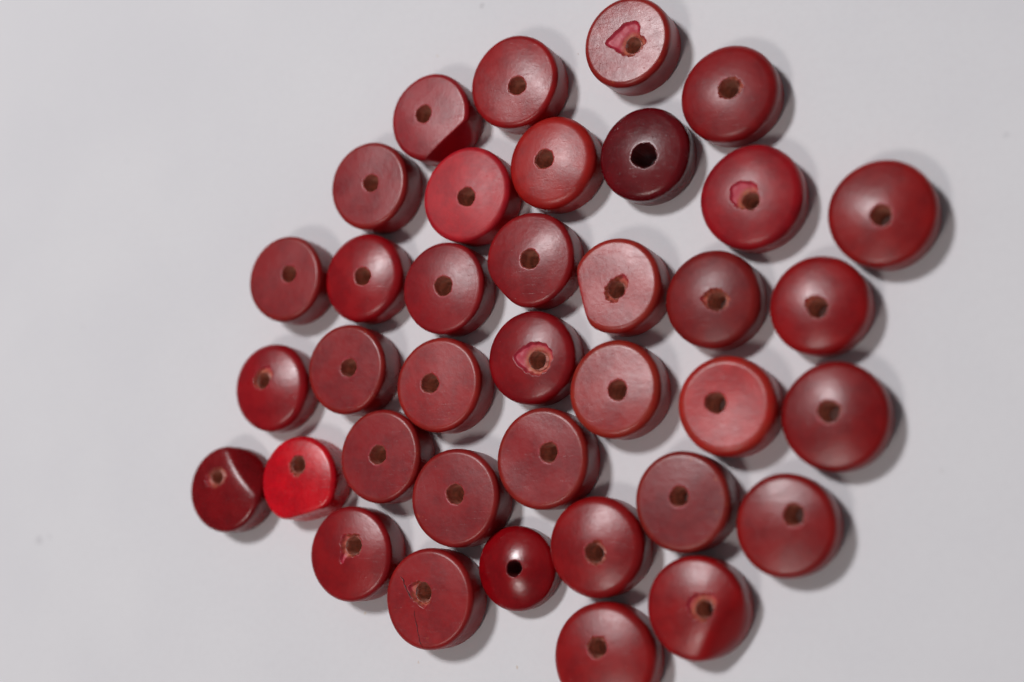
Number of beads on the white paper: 37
